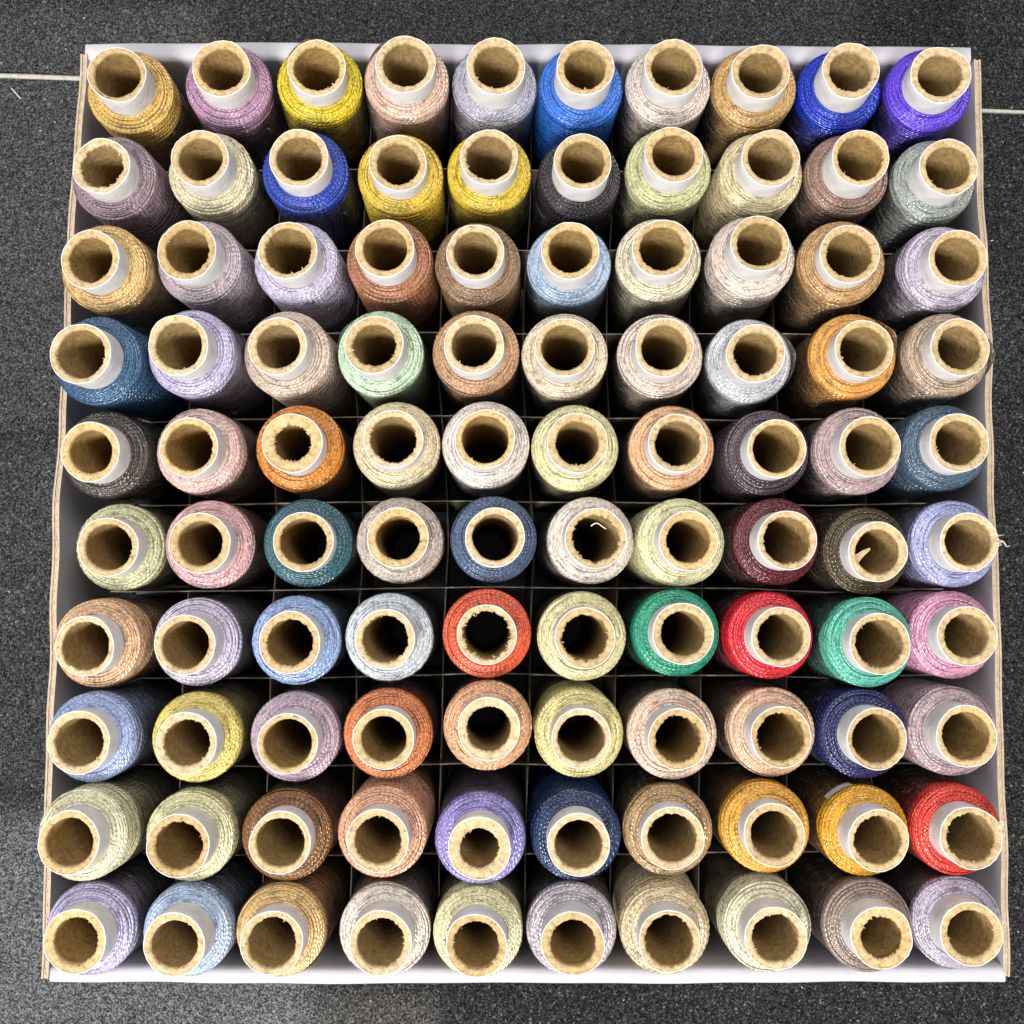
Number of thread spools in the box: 100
